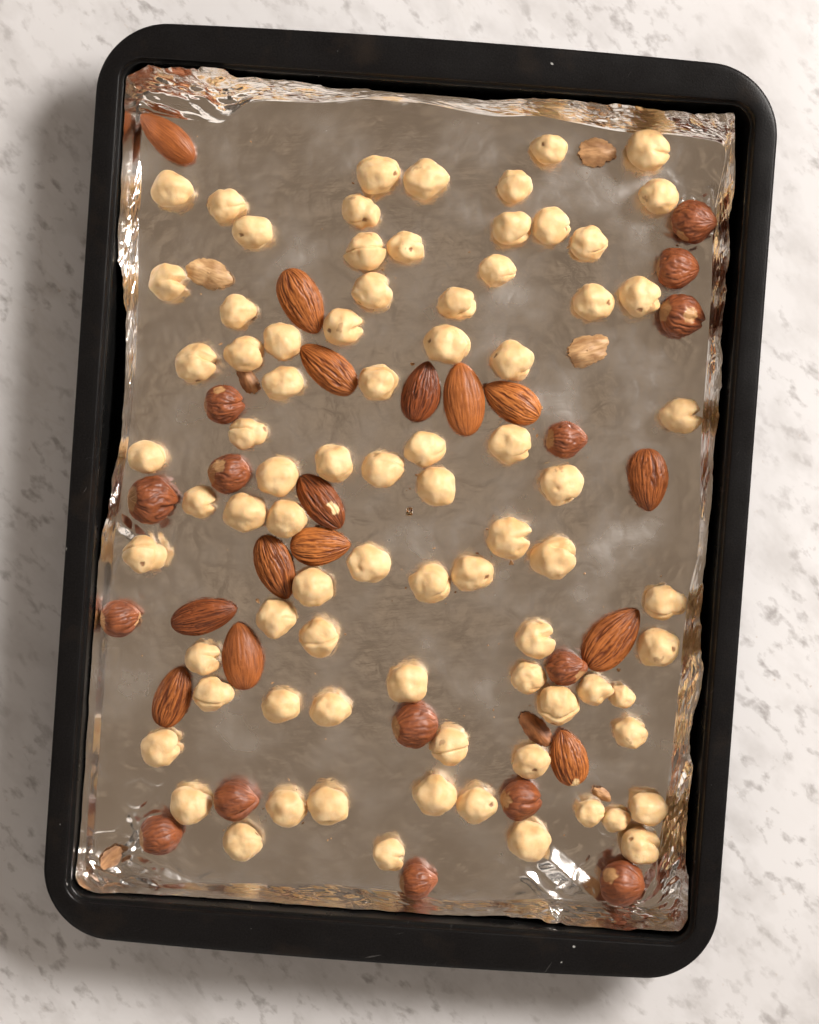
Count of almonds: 15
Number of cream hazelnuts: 80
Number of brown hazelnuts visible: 15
